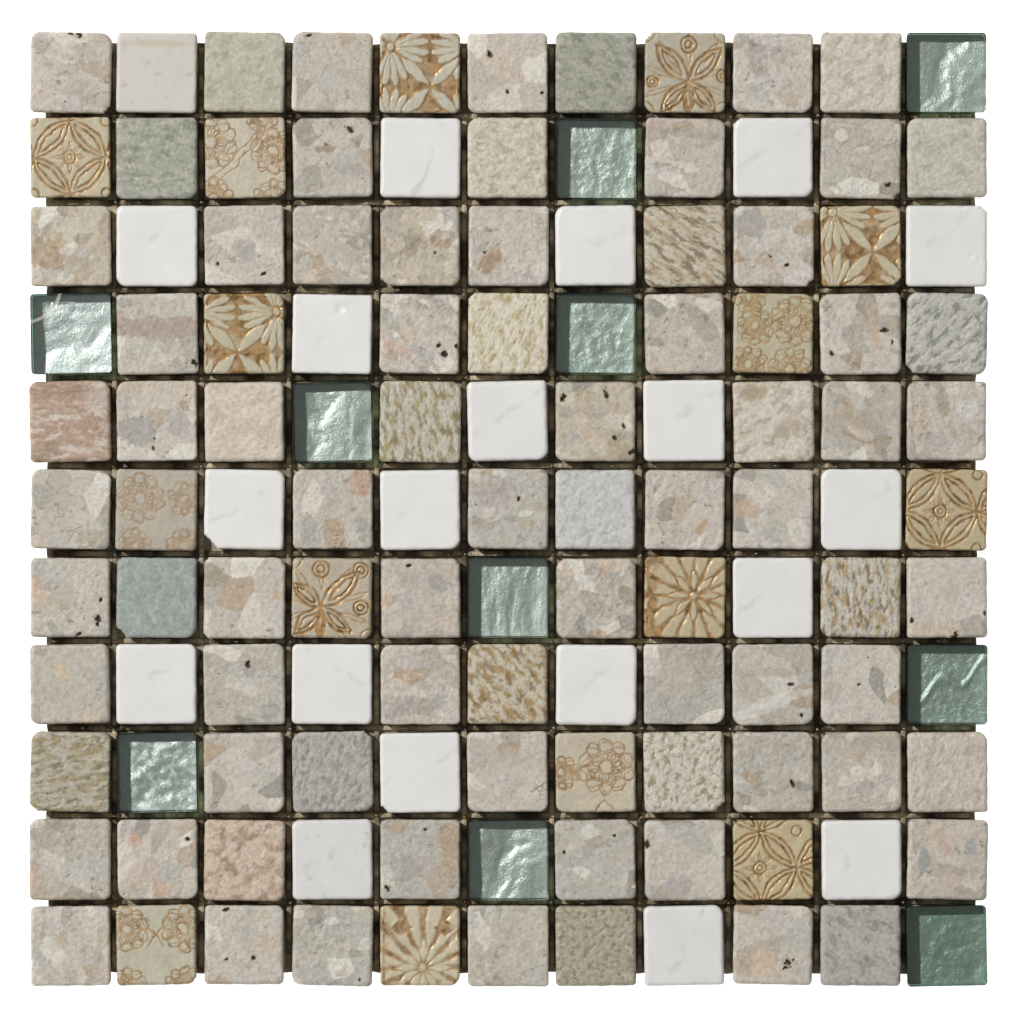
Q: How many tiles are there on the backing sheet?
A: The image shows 121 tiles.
